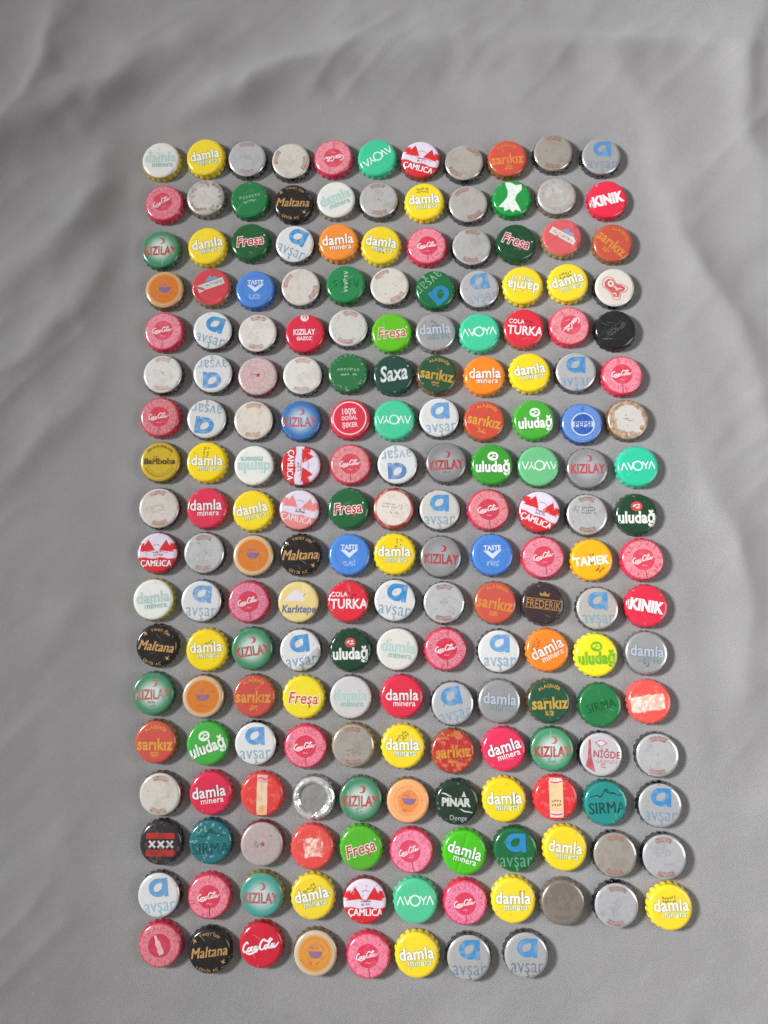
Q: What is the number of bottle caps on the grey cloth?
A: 195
